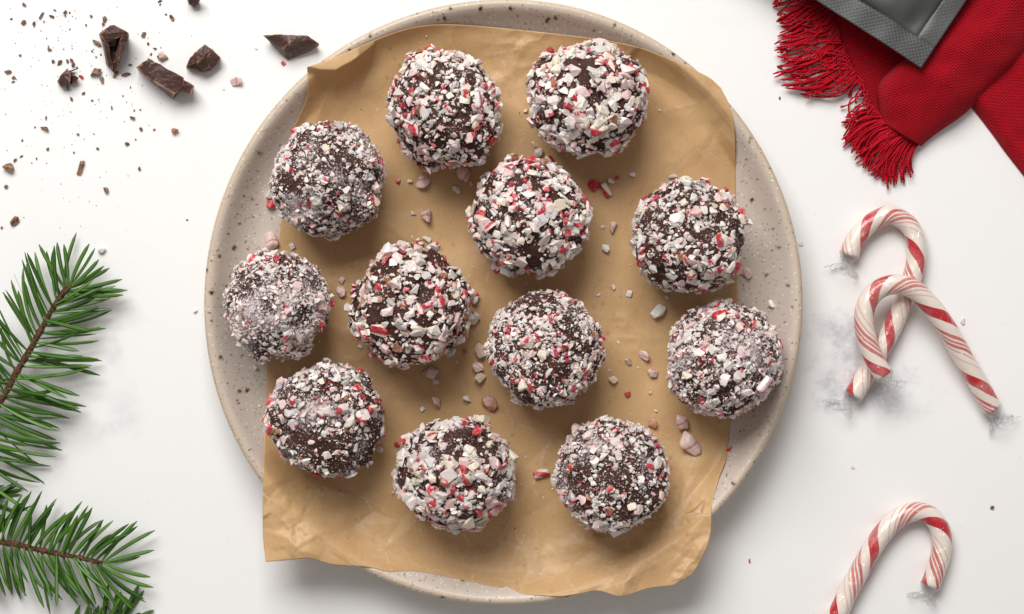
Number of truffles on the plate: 12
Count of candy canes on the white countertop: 3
